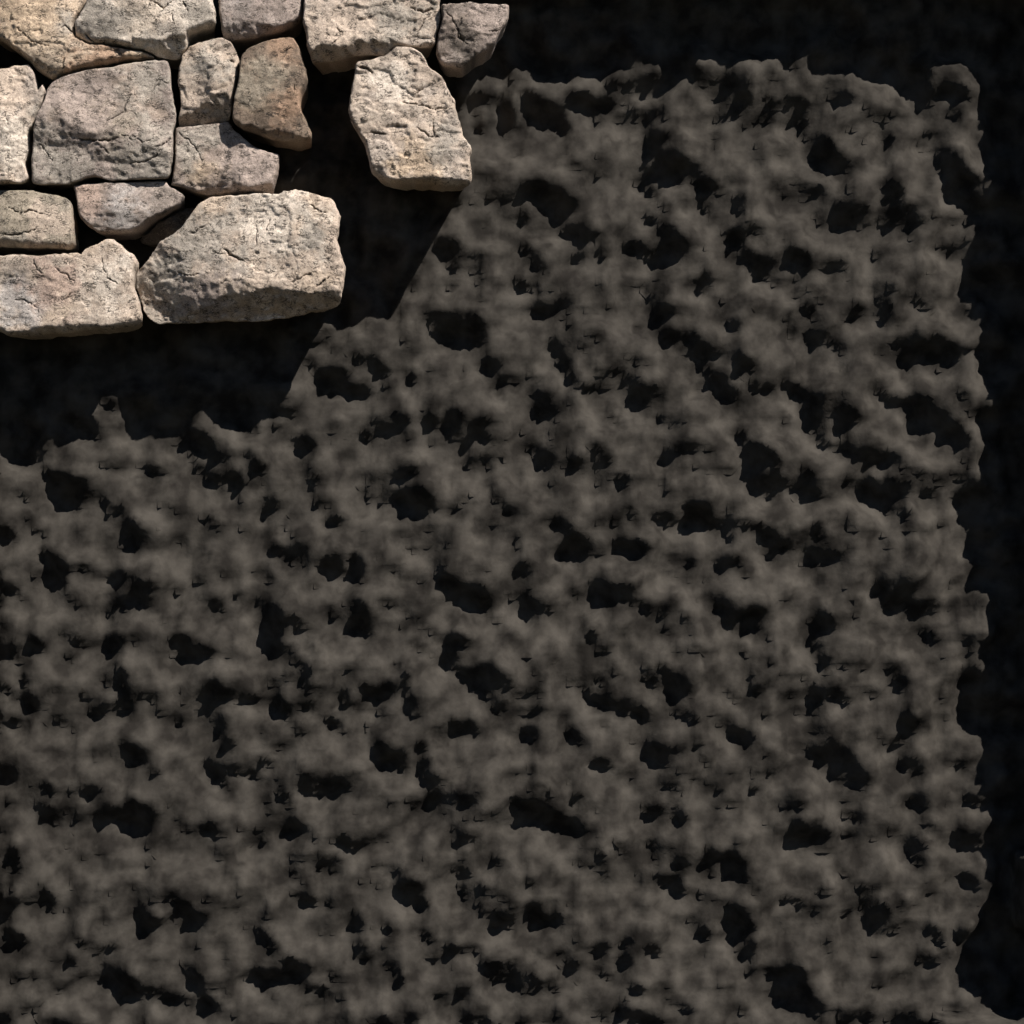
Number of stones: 16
